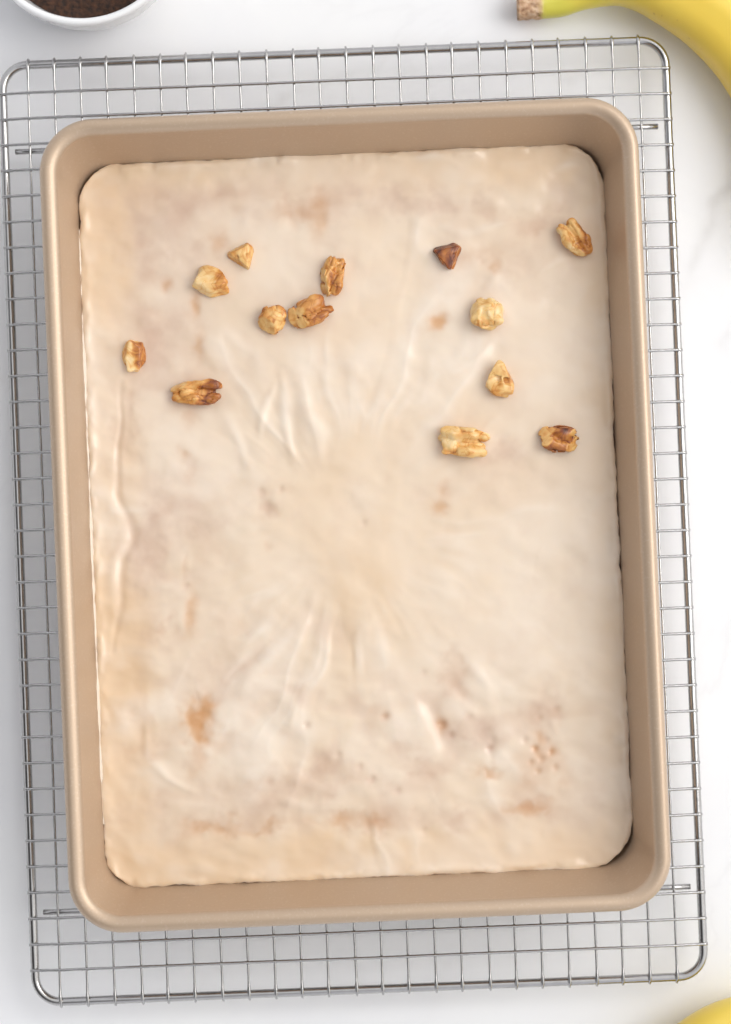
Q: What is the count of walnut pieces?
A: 13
